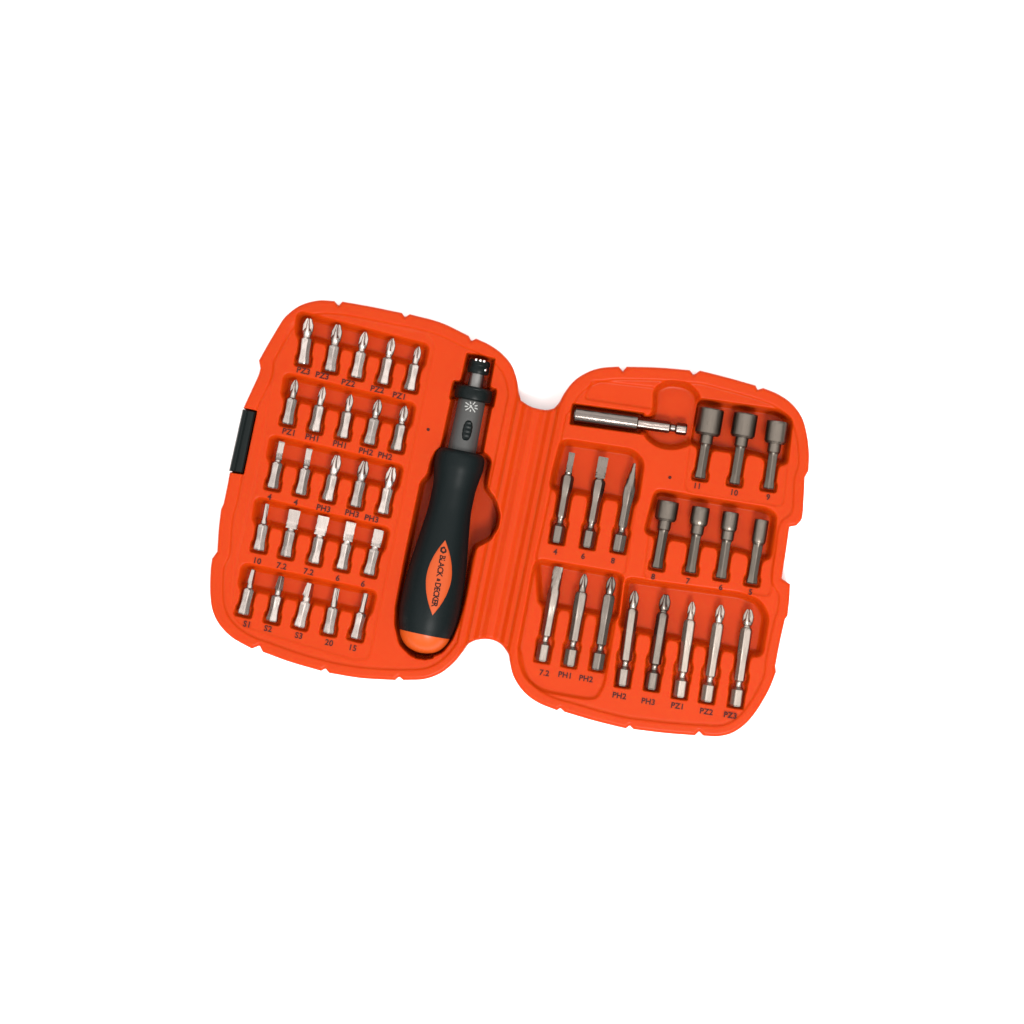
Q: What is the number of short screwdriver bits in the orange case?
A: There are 25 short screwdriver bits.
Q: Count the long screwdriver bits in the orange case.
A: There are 11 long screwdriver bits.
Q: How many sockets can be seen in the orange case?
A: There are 7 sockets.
